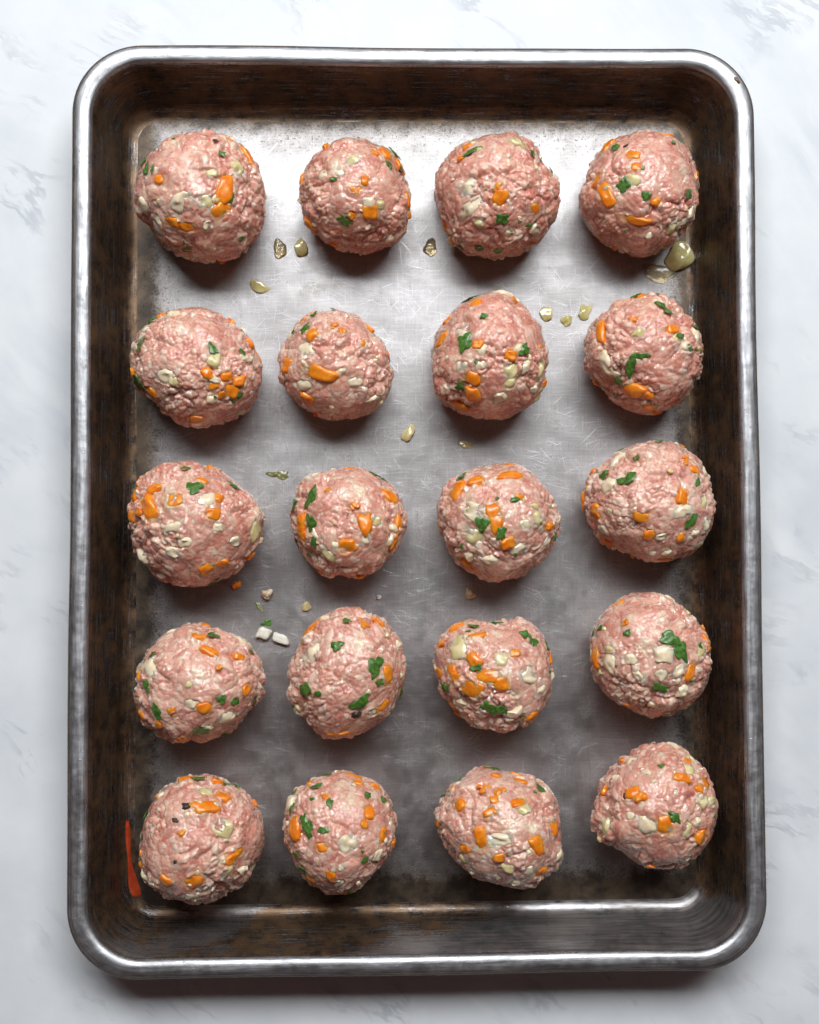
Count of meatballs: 20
